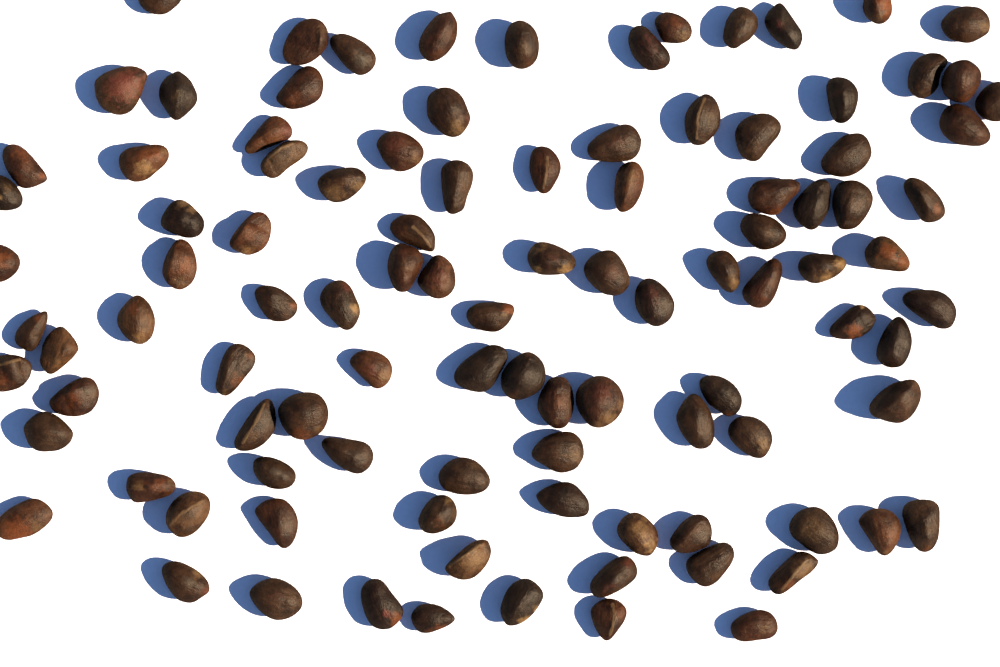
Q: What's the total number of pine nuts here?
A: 103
